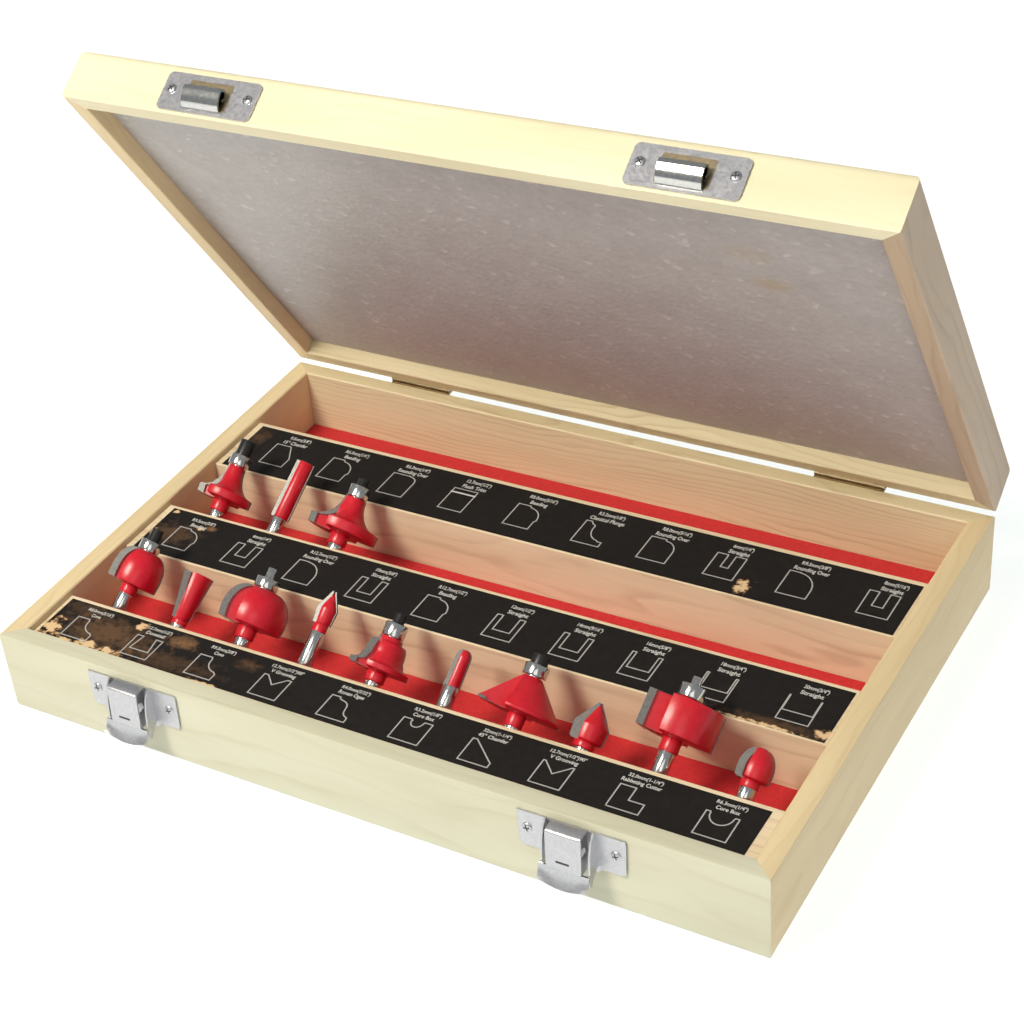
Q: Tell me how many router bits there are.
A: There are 13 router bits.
